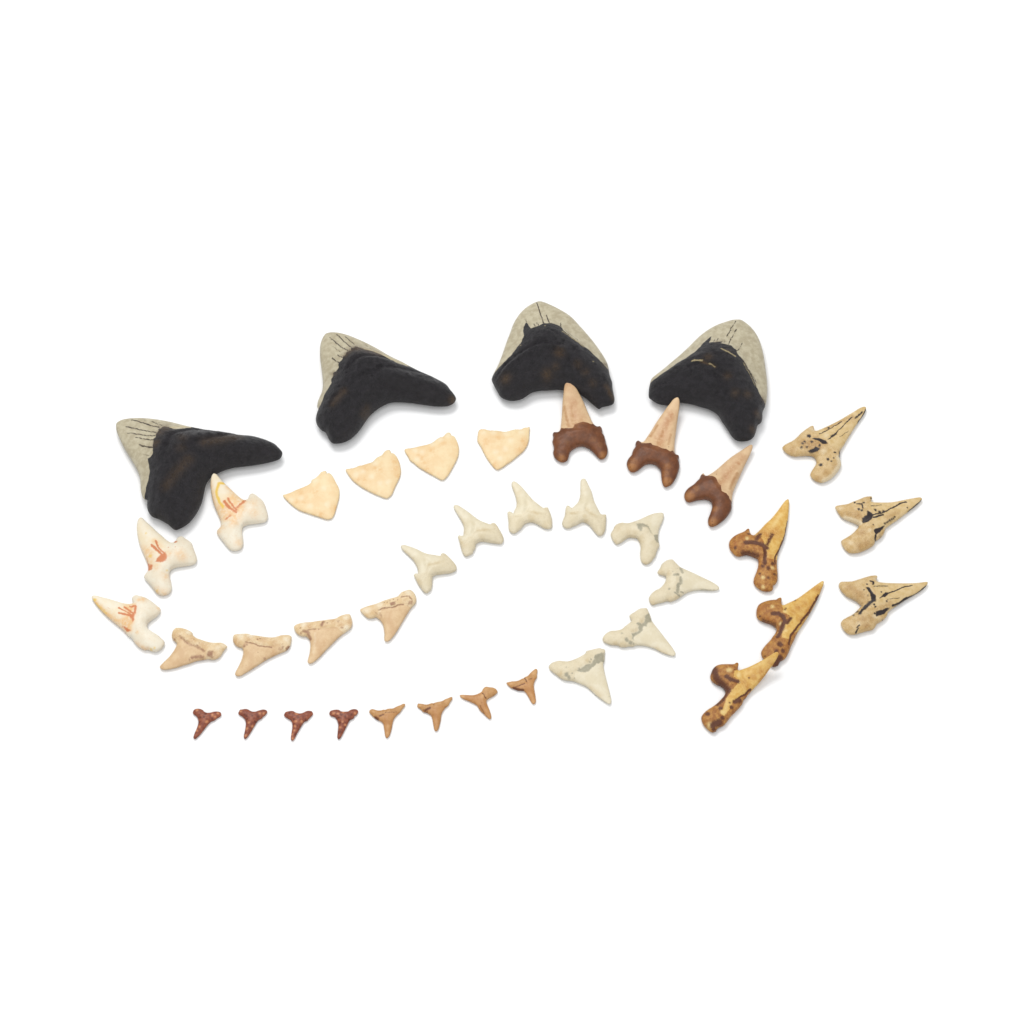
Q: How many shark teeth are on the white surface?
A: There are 40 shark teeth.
